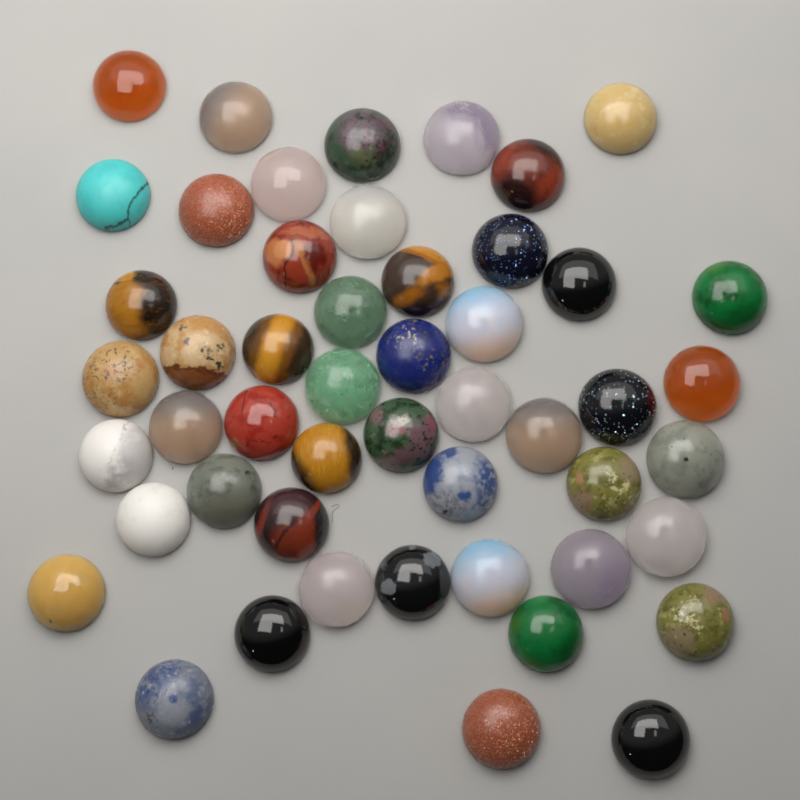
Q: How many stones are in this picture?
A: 50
